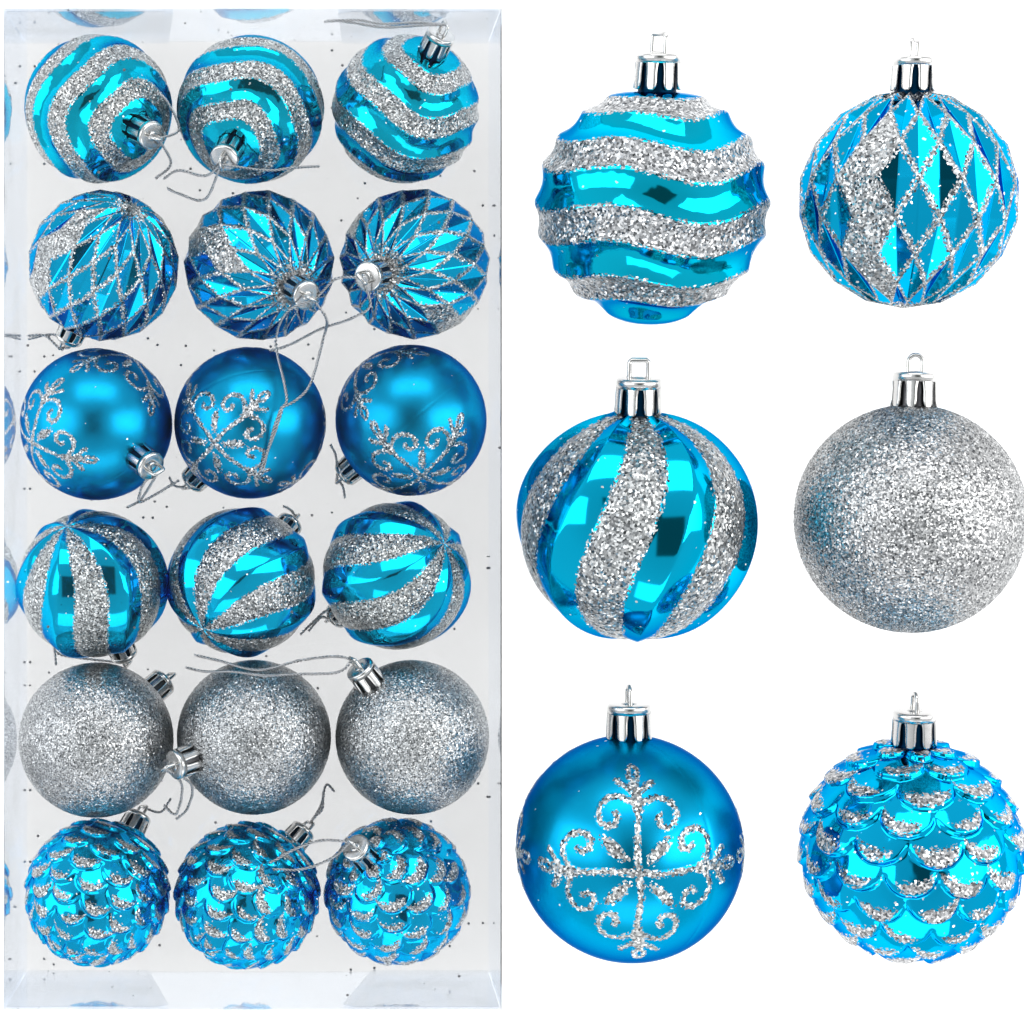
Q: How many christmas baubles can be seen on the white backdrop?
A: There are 24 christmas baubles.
